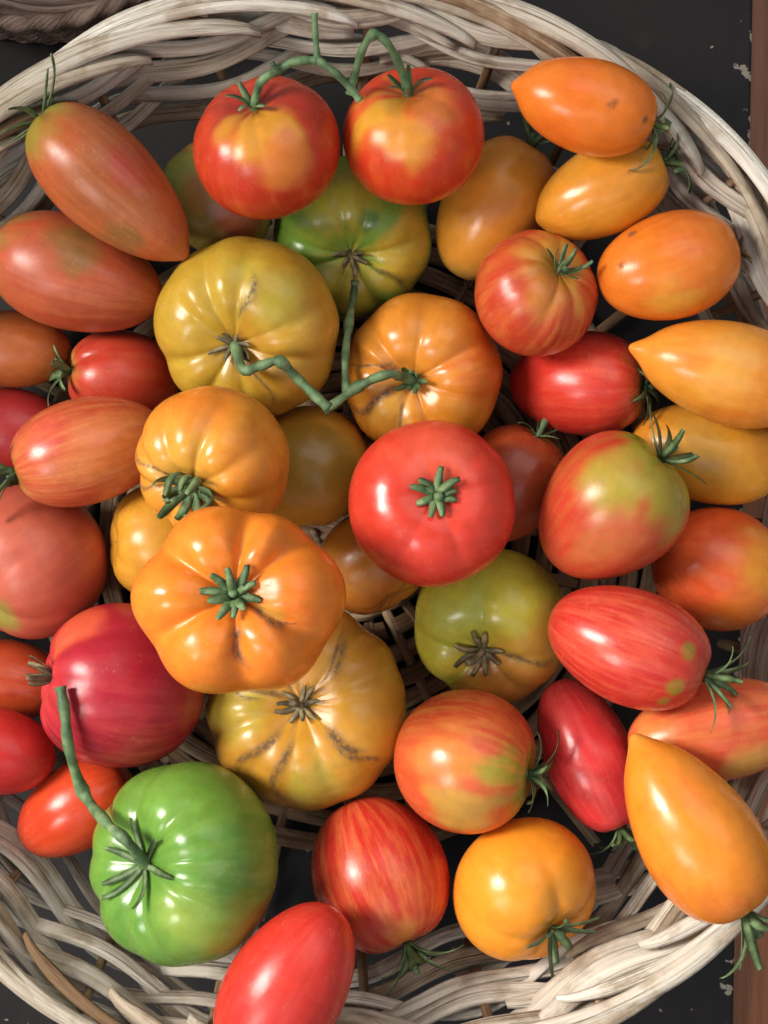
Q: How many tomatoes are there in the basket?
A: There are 45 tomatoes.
